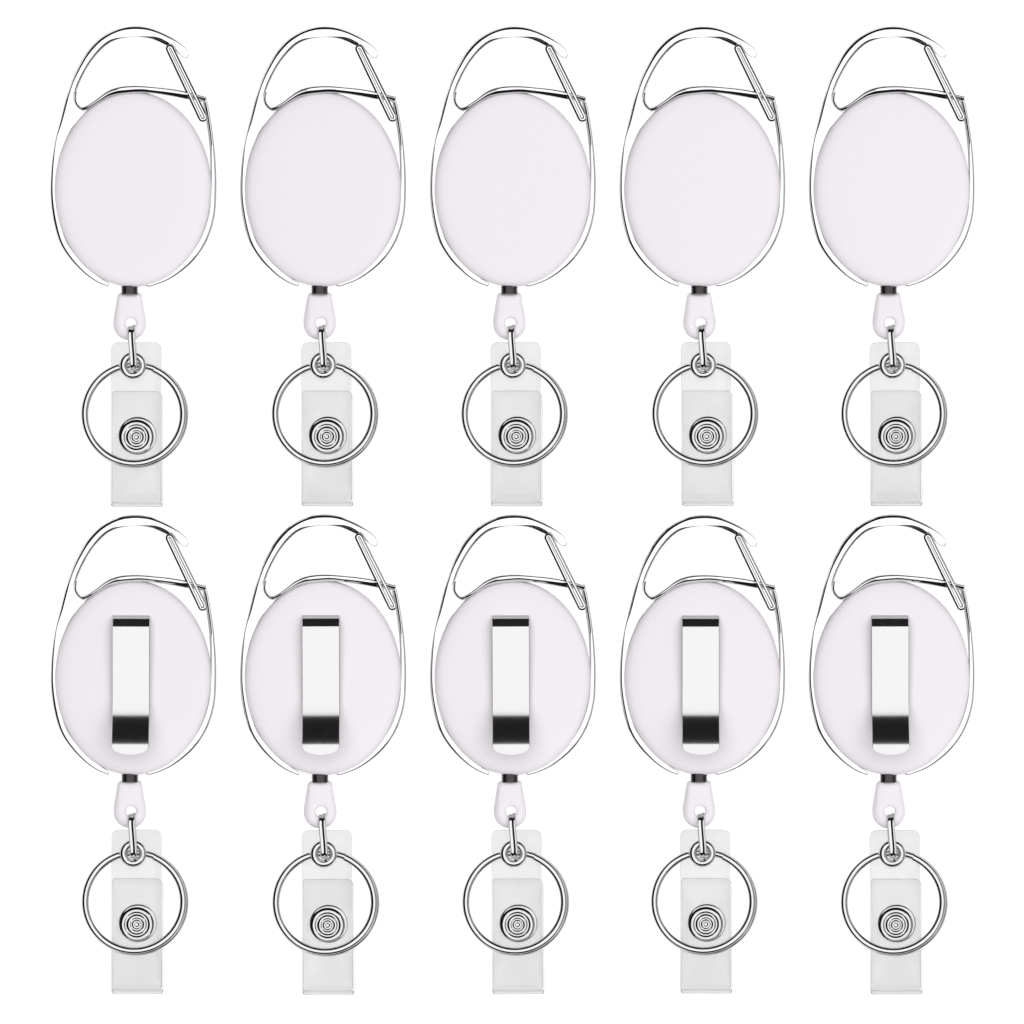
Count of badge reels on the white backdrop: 10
